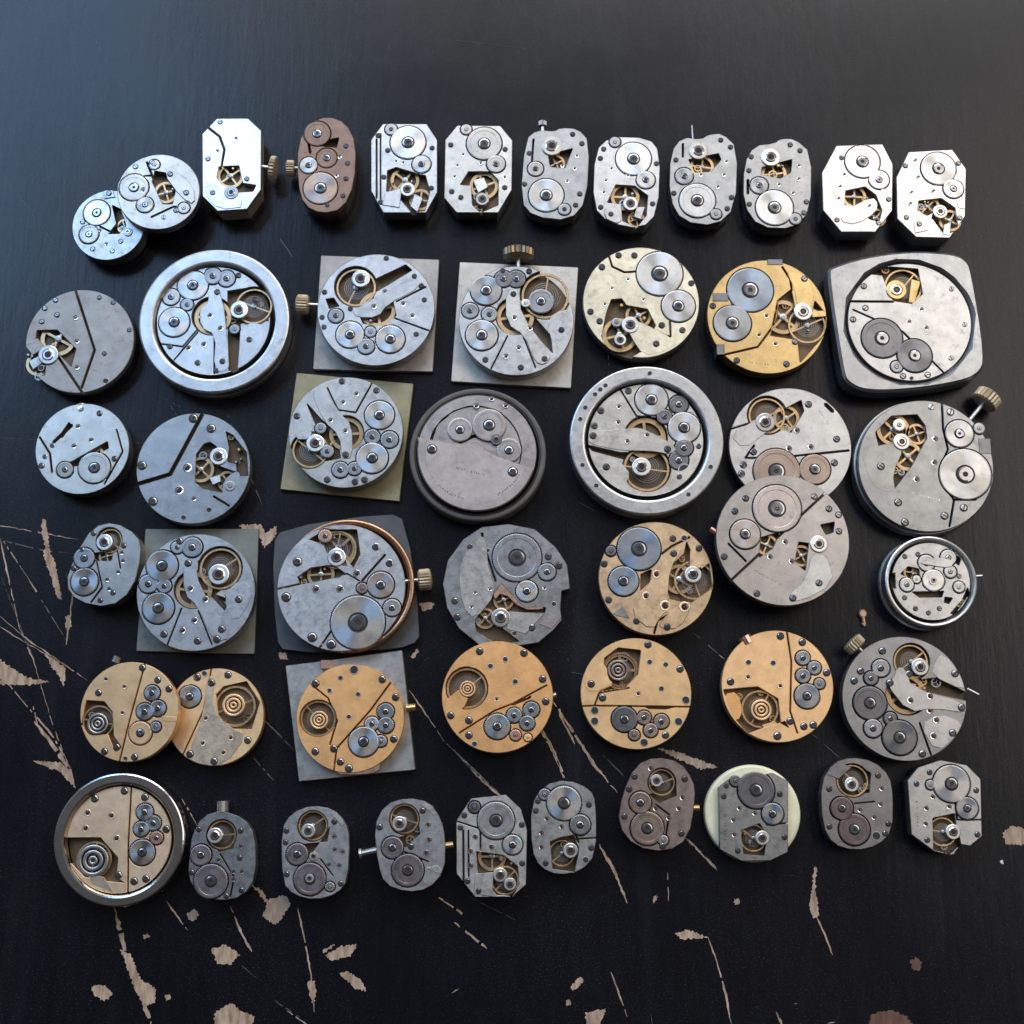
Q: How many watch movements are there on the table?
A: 50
